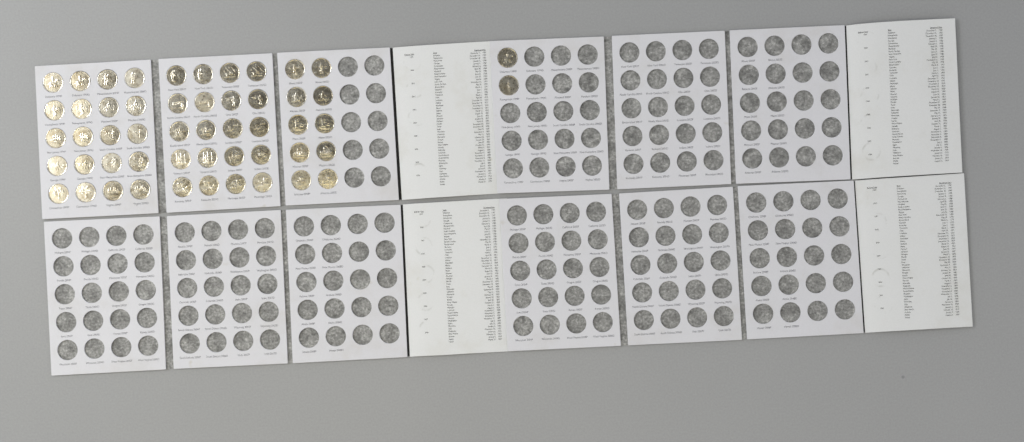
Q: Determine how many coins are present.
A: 52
